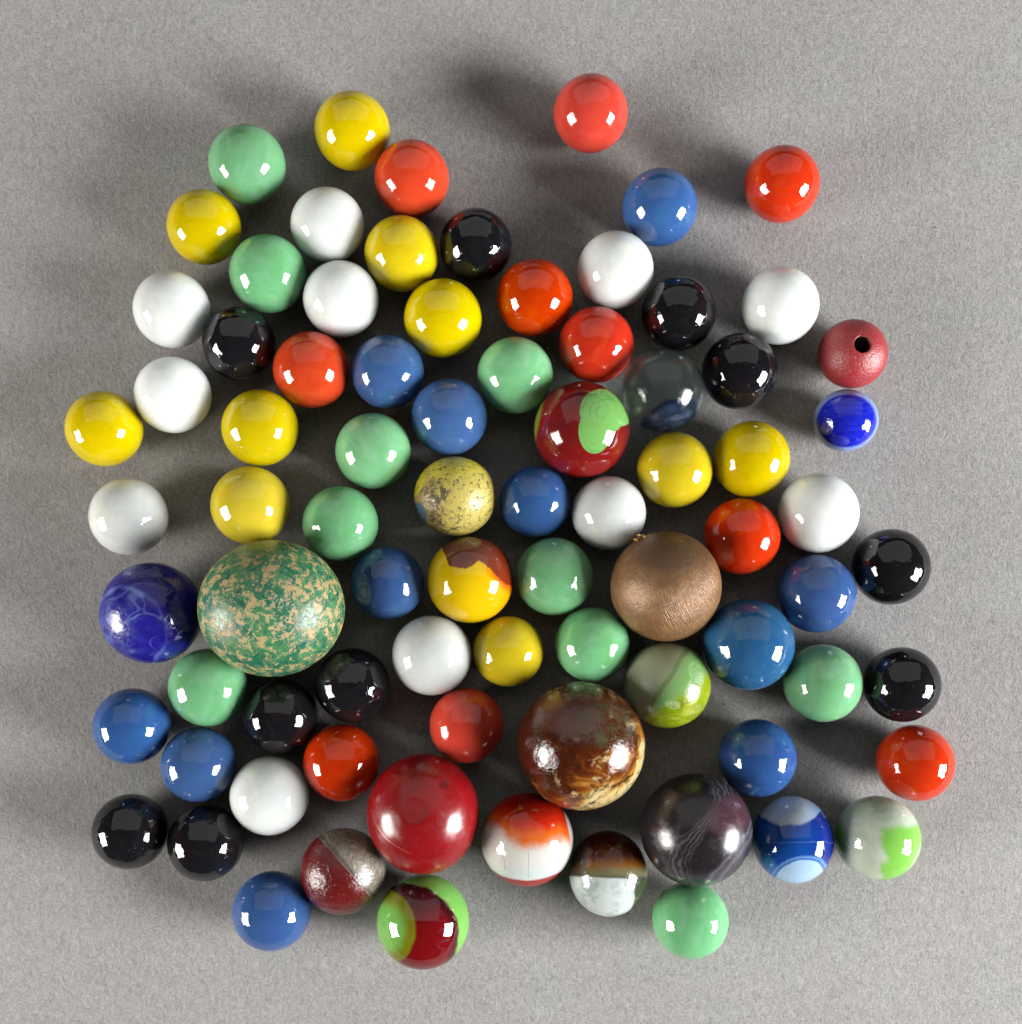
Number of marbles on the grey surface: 80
